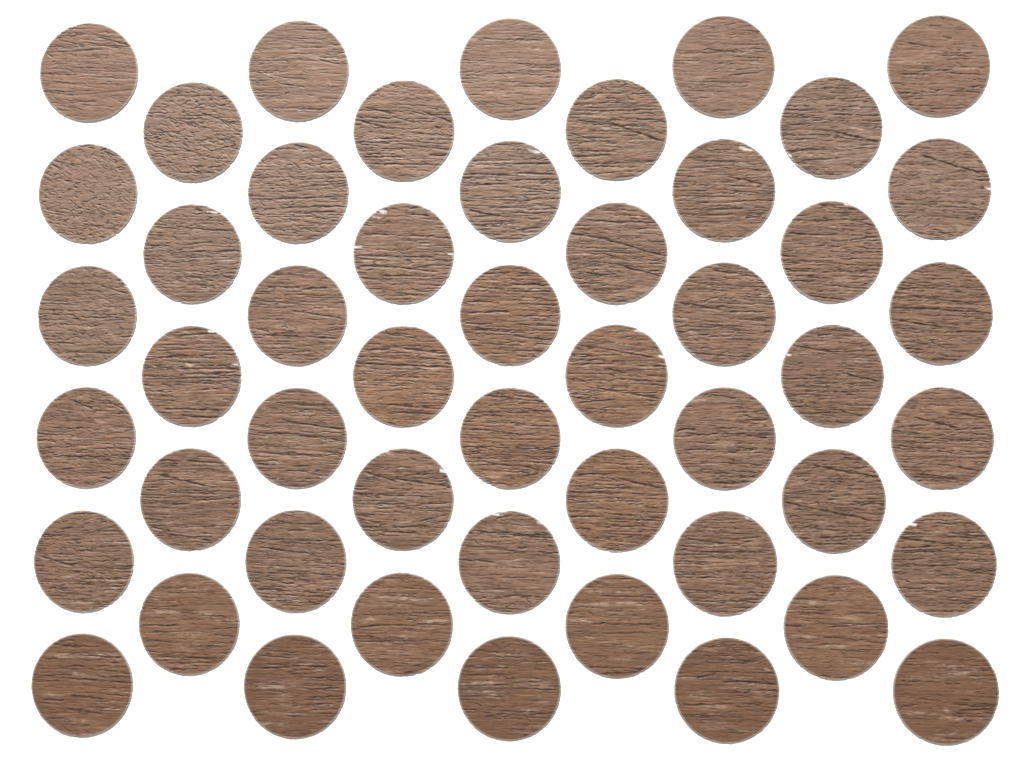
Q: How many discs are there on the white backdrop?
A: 50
